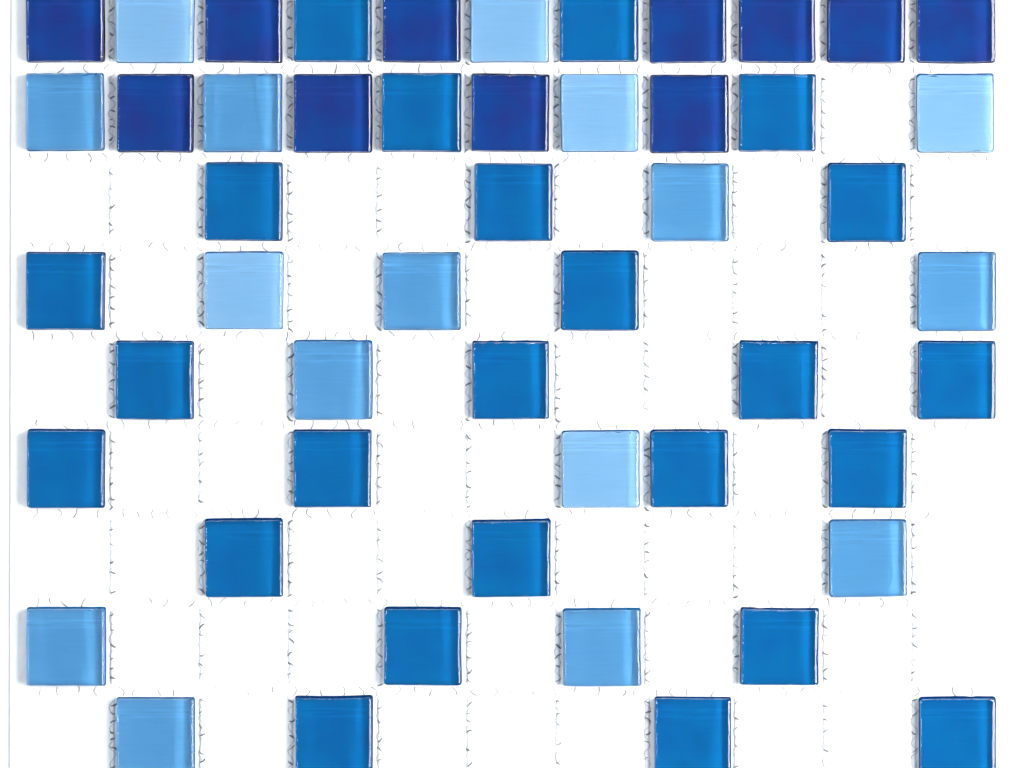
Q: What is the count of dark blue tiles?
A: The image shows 11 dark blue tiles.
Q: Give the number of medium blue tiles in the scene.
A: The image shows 24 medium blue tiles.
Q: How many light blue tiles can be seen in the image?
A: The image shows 16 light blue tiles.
